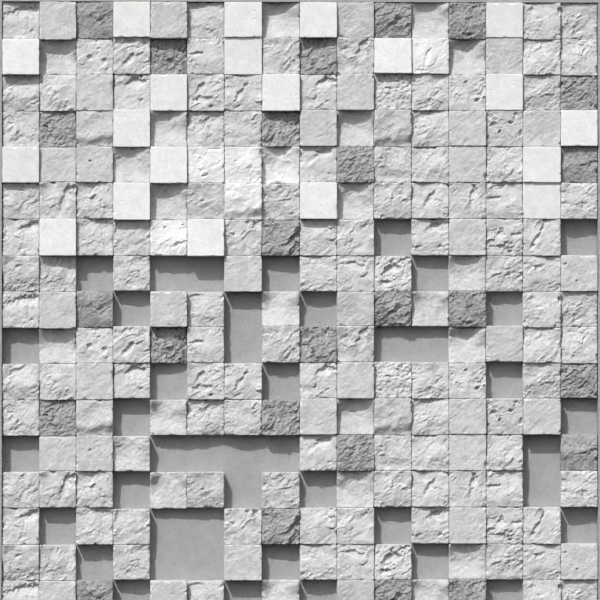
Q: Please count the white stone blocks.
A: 26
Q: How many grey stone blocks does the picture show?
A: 177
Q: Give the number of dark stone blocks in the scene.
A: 25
